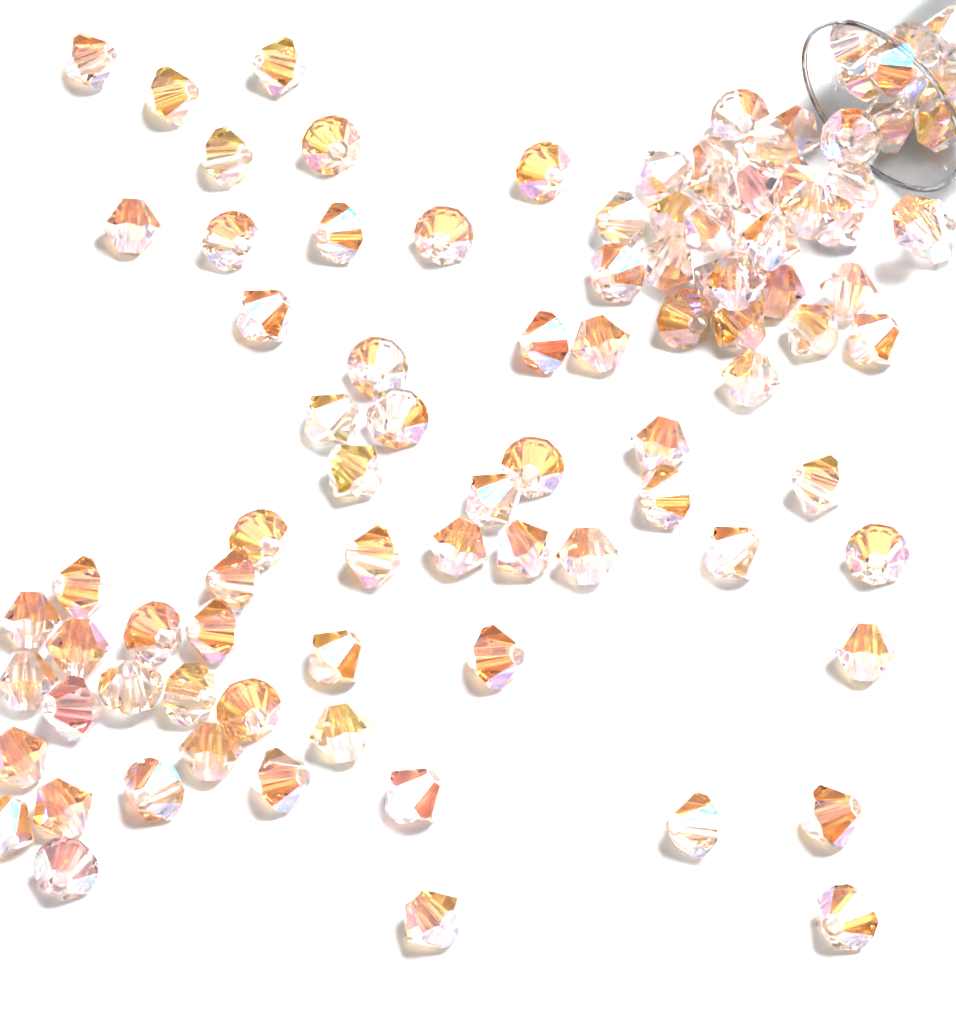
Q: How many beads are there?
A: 96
